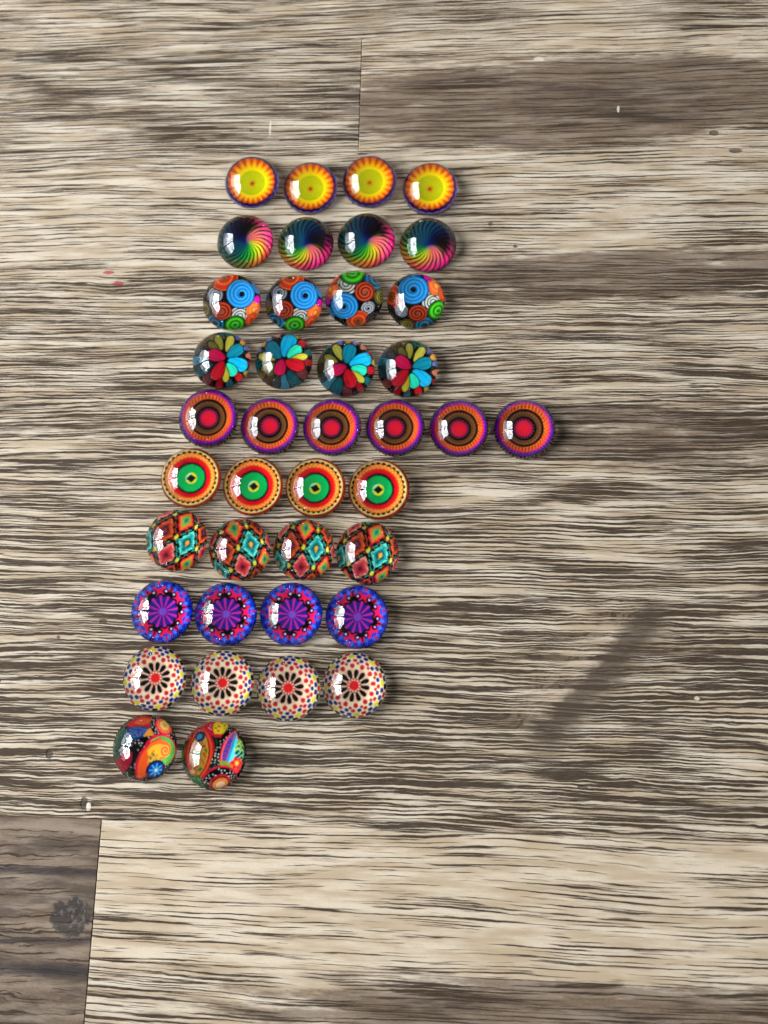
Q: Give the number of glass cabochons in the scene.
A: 40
